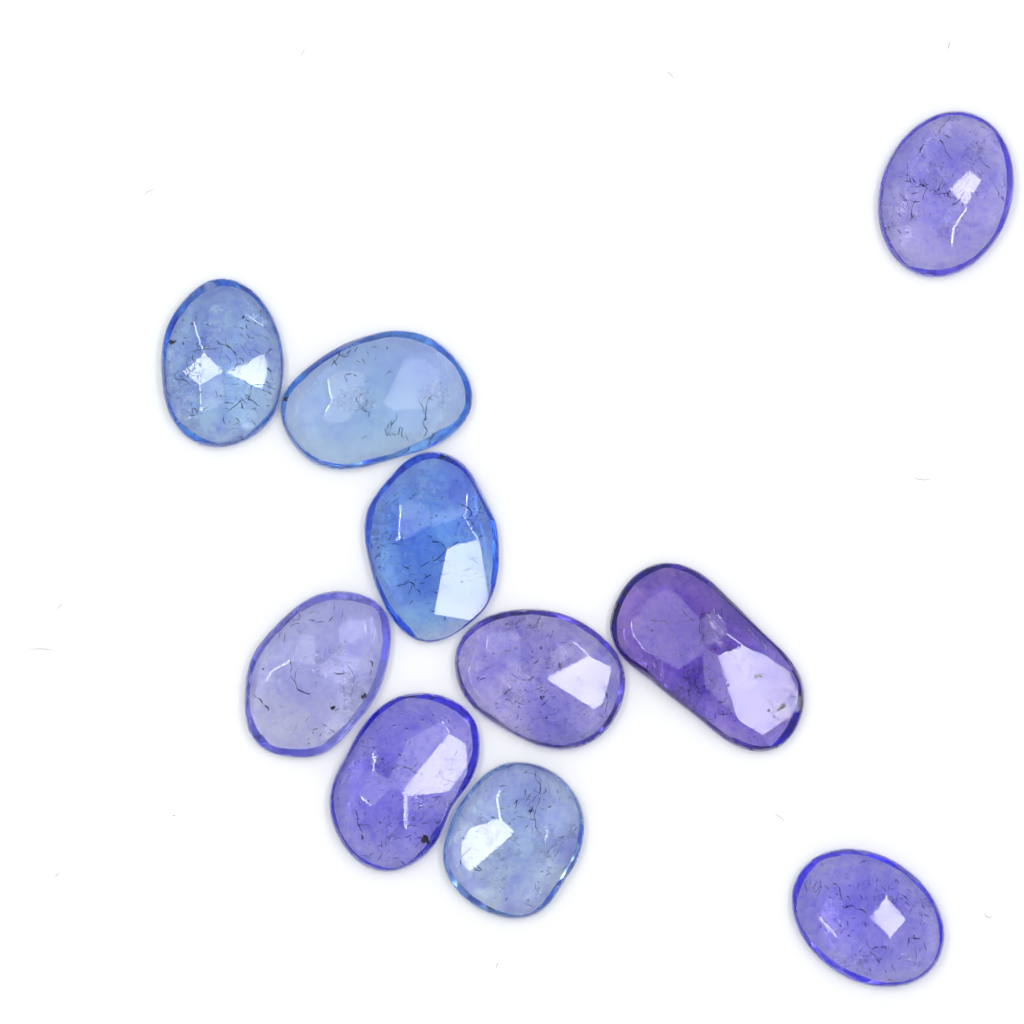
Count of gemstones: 10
